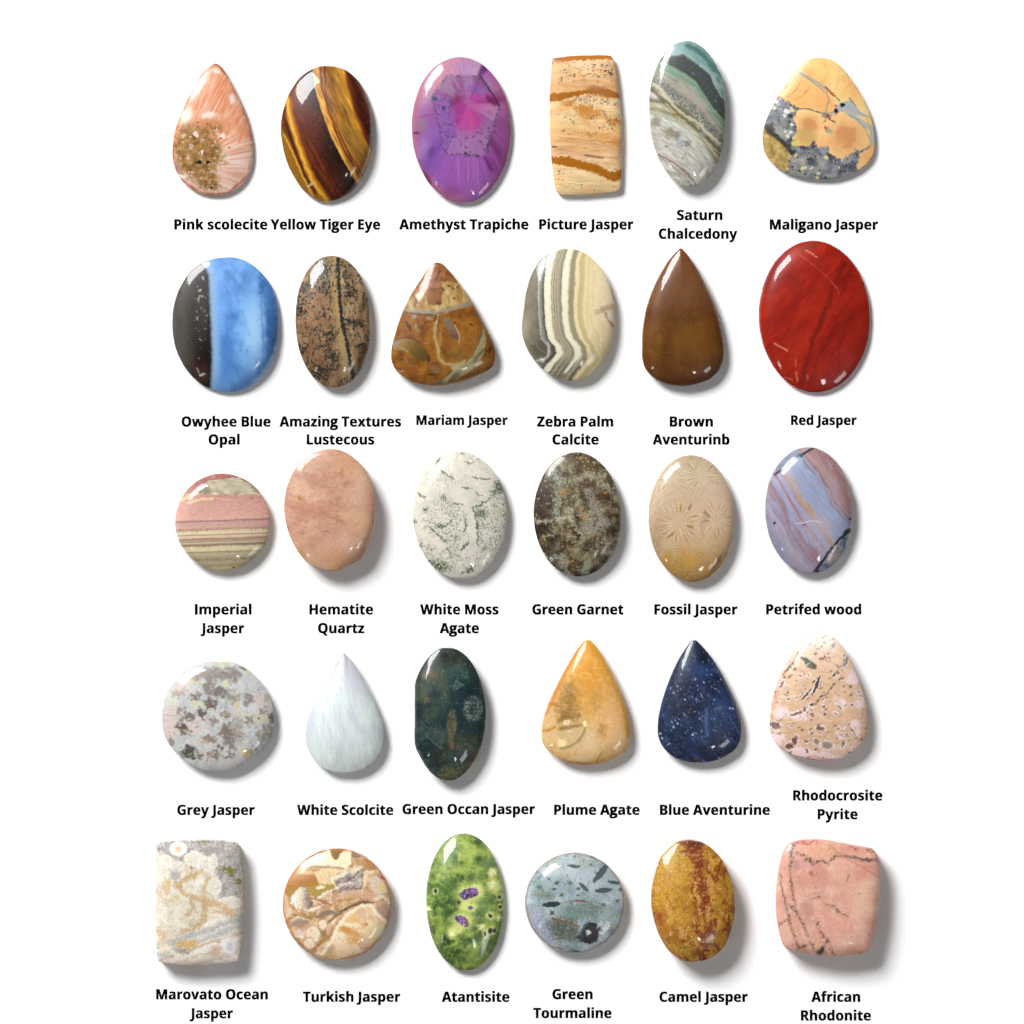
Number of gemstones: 30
